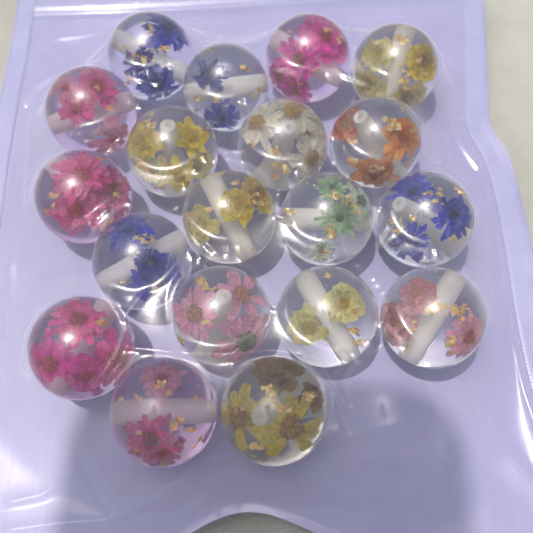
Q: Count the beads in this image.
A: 19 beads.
